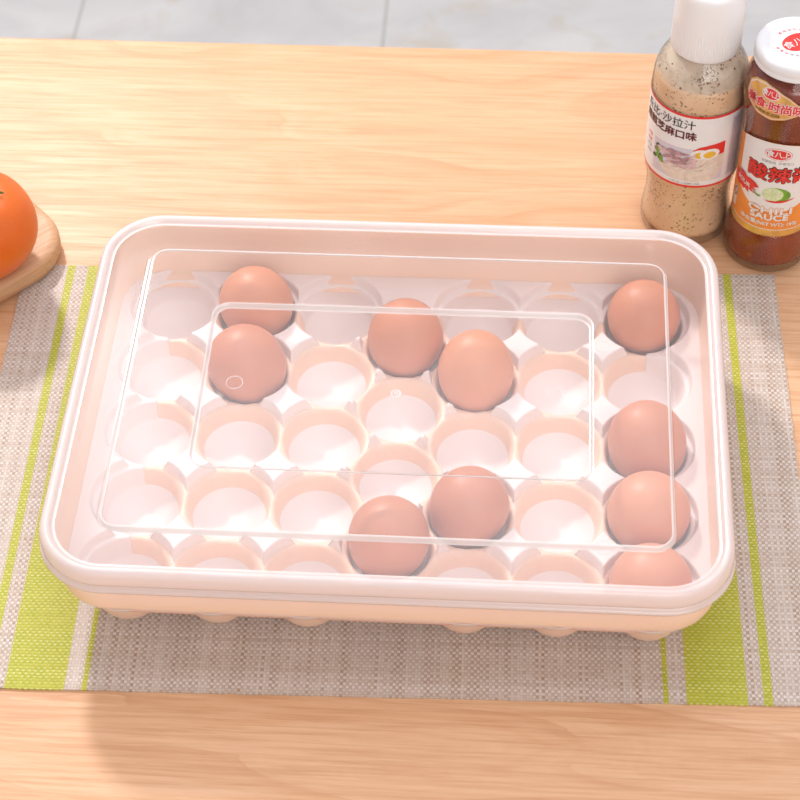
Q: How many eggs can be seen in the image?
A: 10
